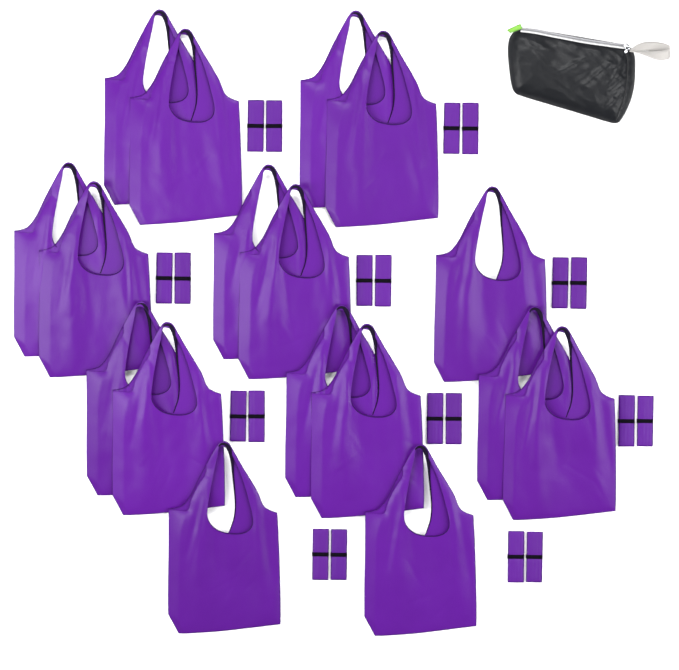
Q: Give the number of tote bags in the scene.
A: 17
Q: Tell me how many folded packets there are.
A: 20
